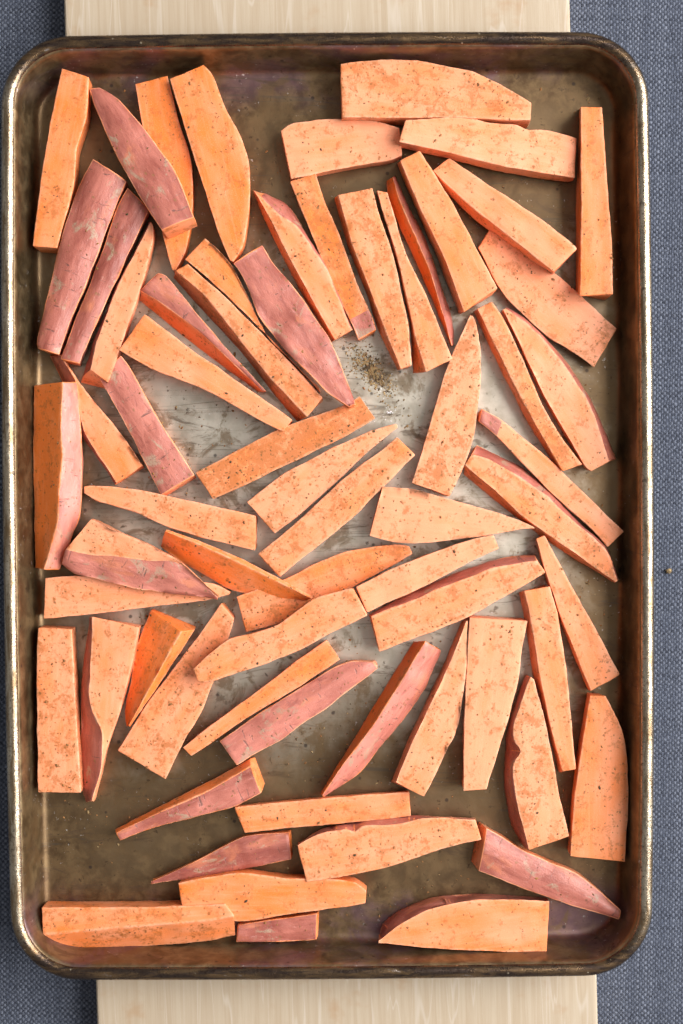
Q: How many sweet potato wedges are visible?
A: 66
